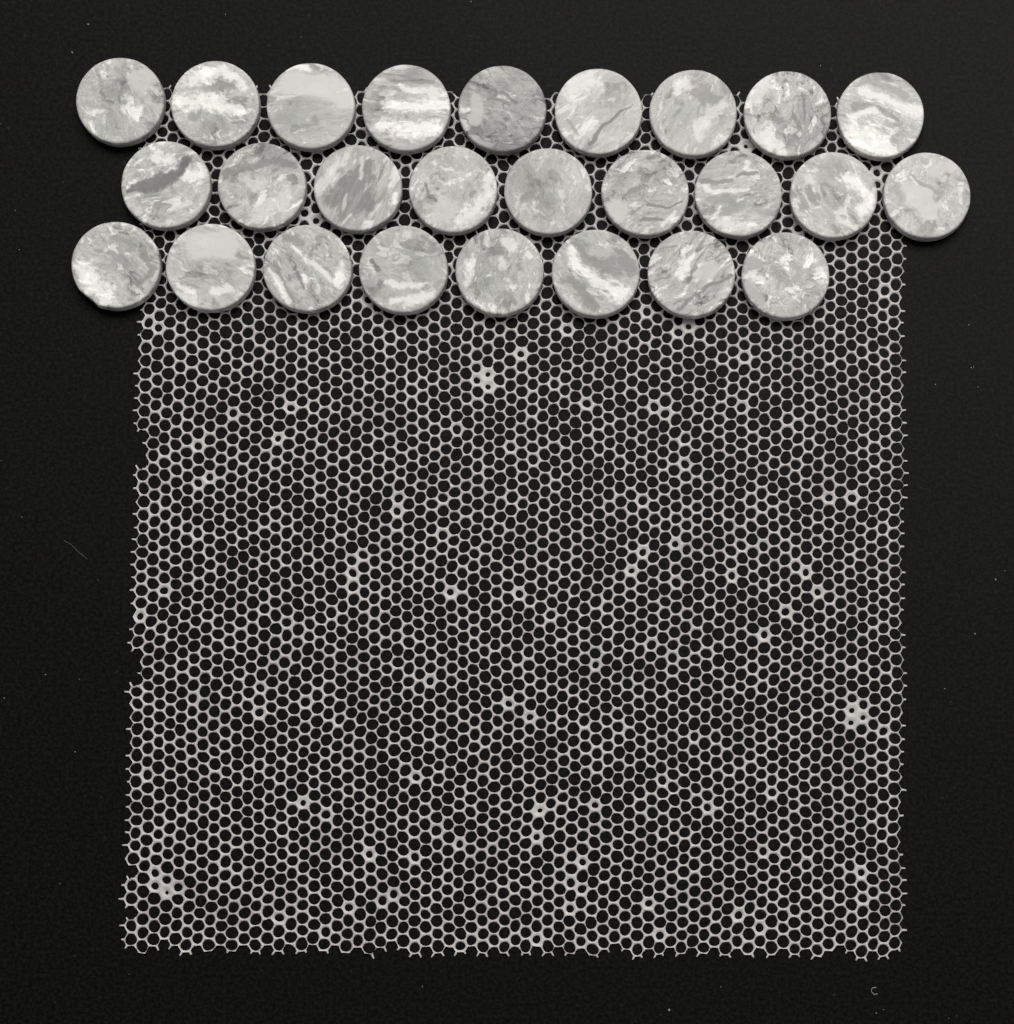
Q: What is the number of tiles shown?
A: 26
